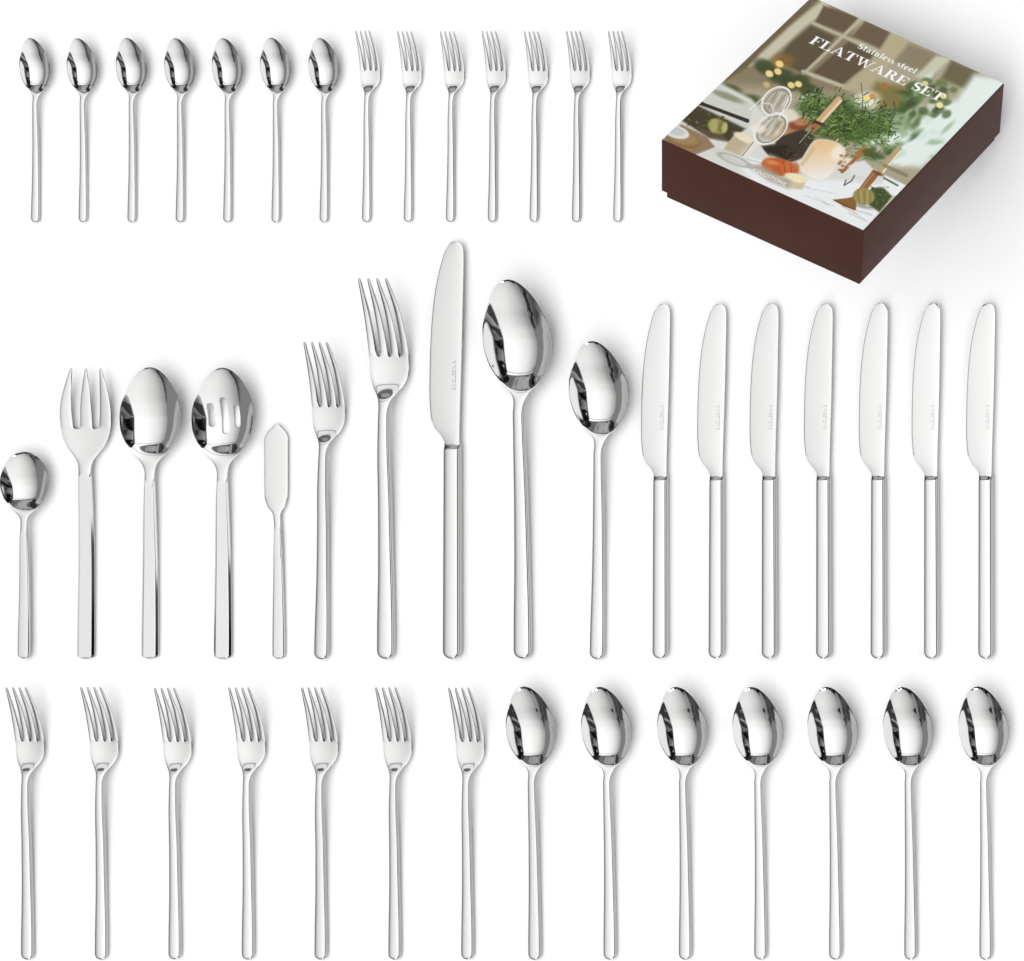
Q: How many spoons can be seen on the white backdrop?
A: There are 19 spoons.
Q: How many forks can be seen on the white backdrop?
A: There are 17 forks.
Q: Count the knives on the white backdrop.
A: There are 9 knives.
